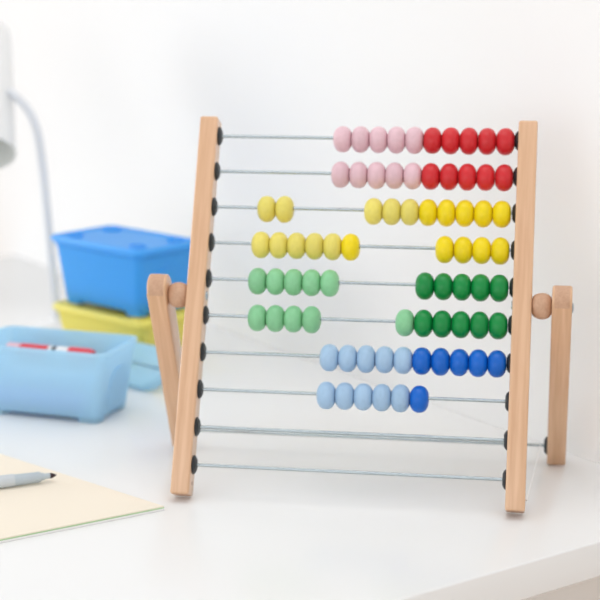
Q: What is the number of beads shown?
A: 76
